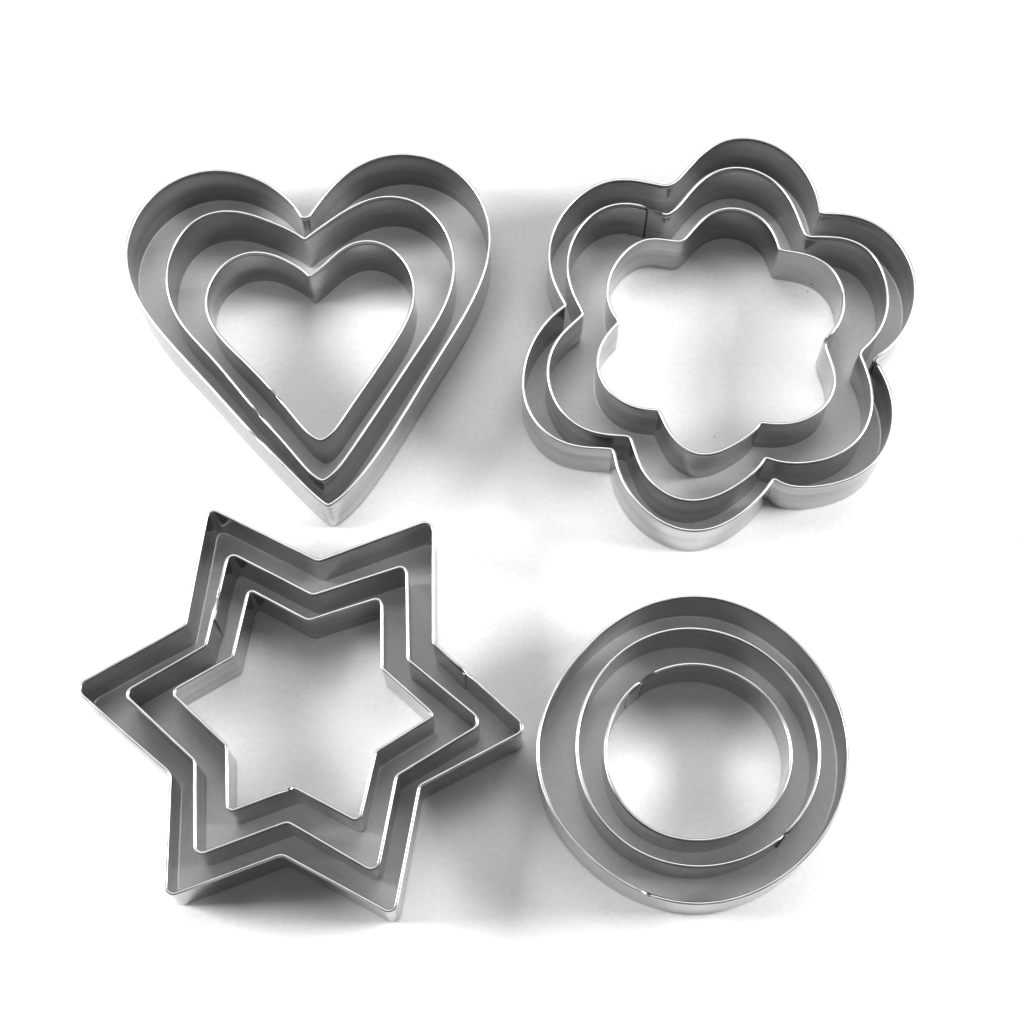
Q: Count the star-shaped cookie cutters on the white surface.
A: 3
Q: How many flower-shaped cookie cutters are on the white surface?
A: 3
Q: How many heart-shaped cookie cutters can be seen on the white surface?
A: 3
